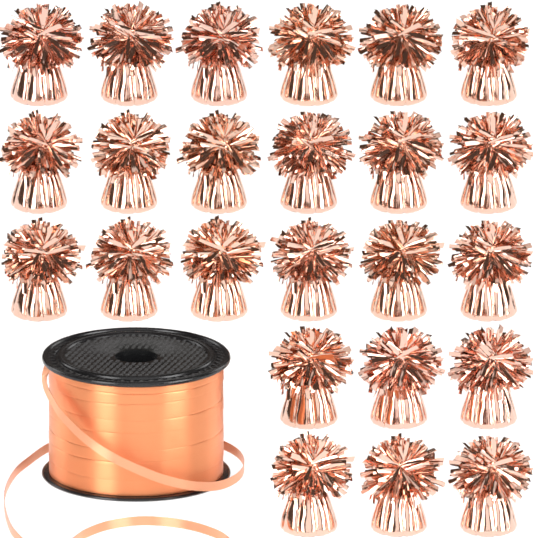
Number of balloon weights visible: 24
